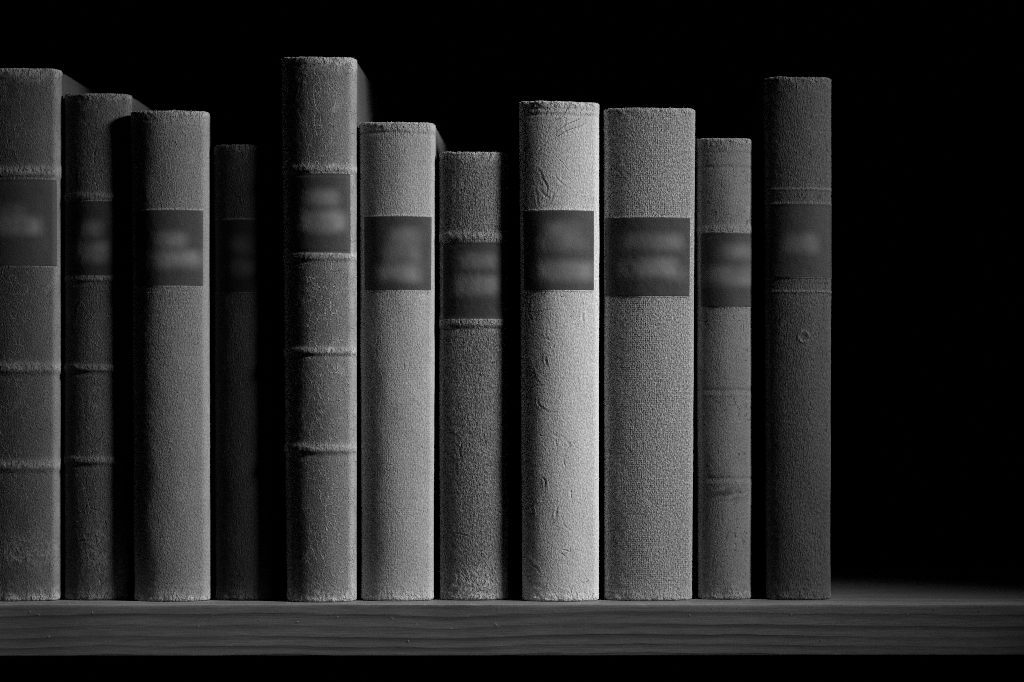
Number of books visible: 11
